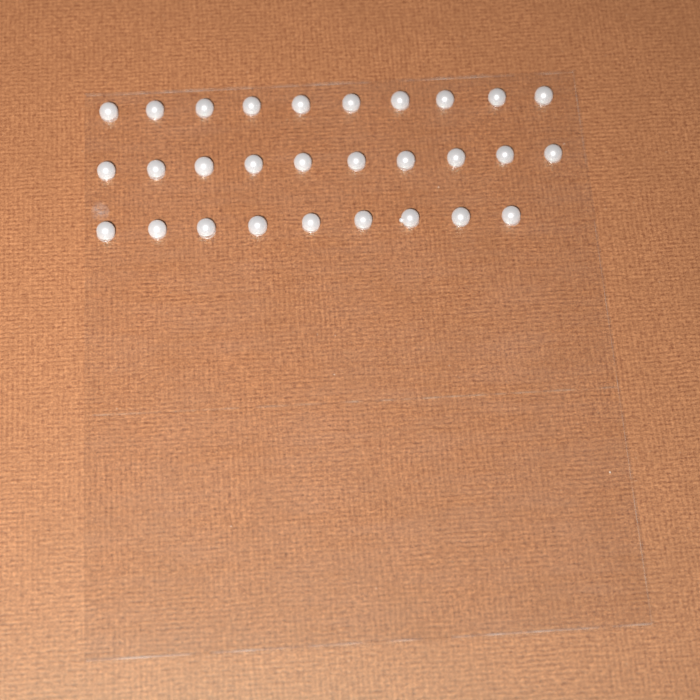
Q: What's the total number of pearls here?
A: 29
